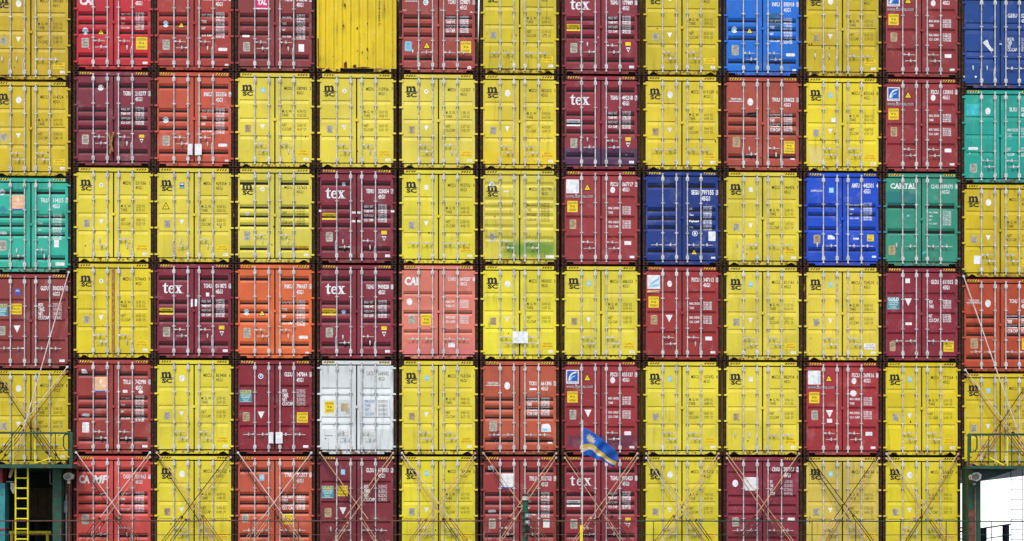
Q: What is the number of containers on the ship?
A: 76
